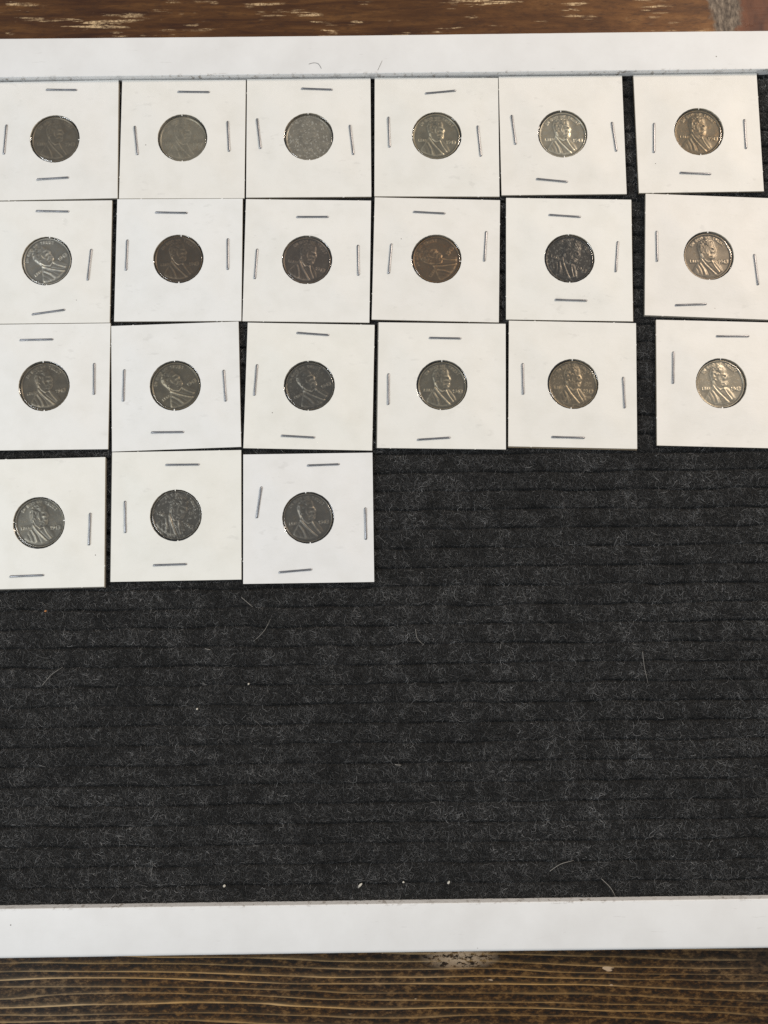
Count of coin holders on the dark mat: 21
